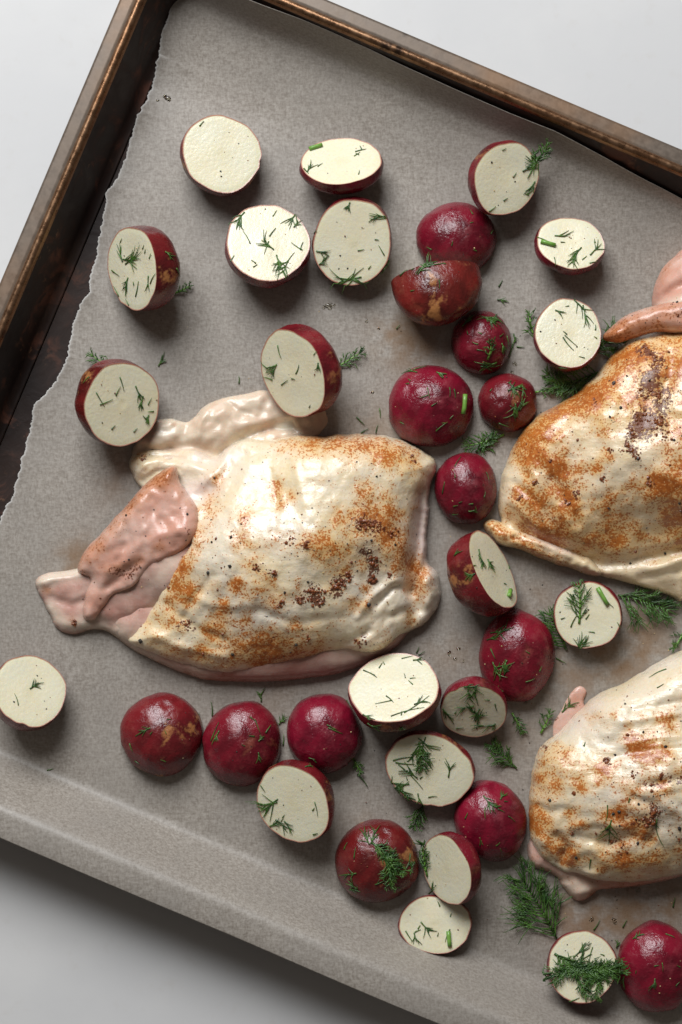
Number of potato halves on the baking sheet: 33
